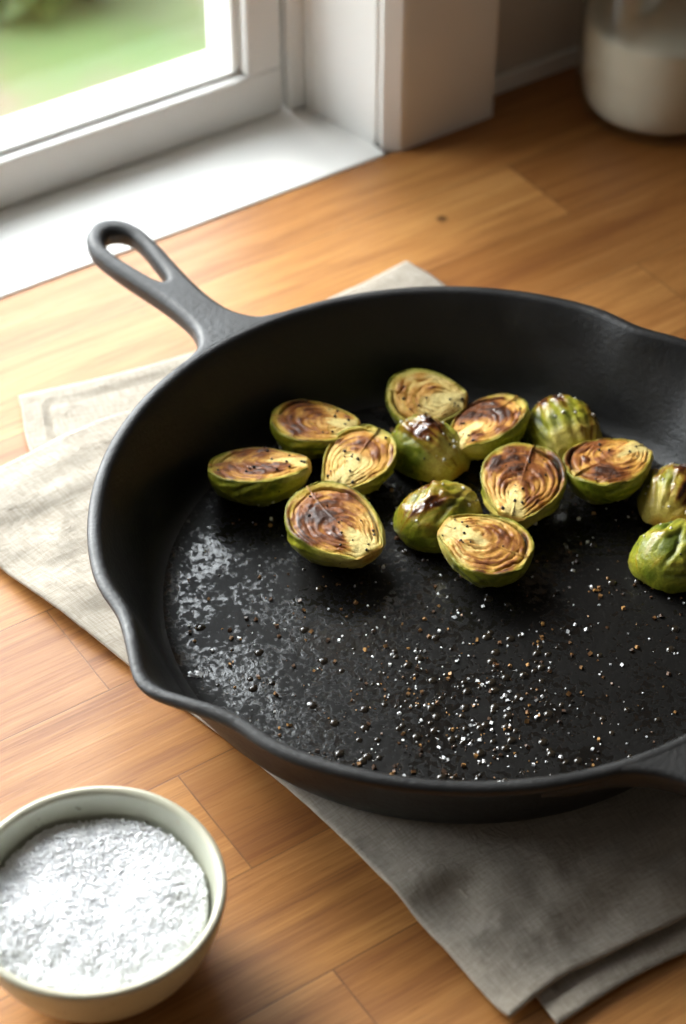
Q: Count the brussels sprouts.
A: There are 14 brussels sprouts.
